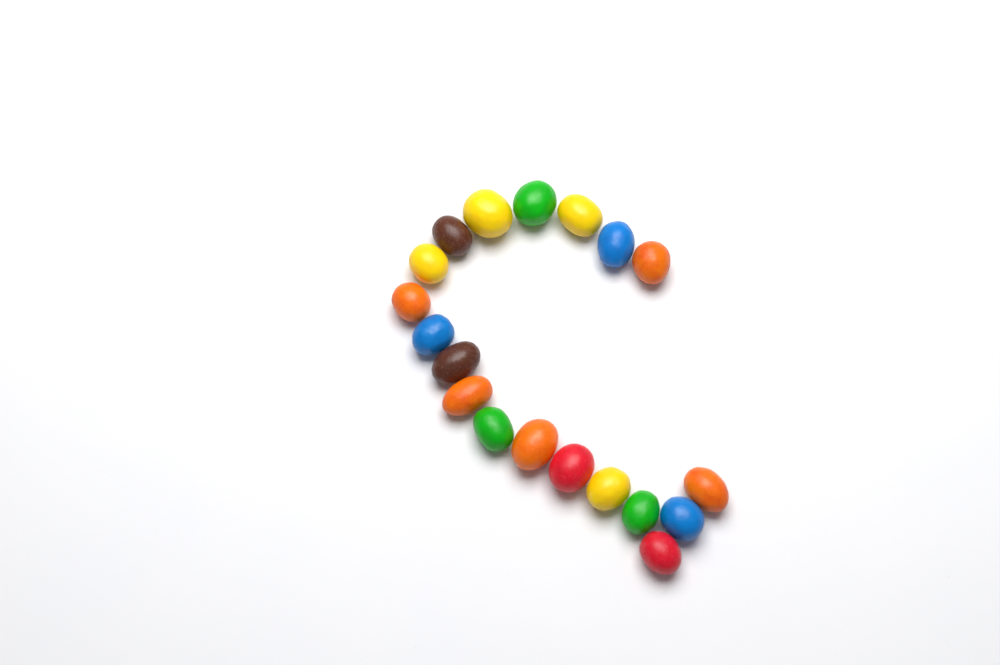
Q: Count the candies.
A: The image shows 19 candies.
